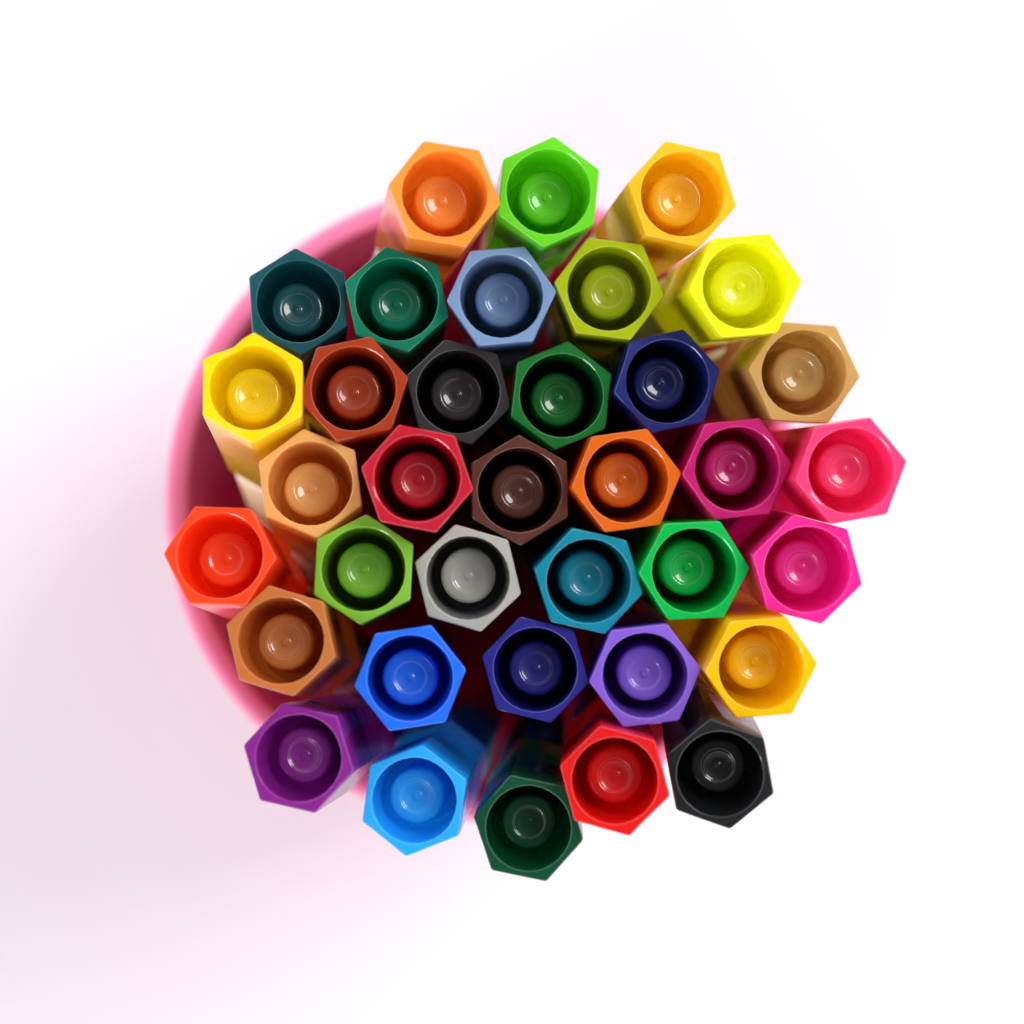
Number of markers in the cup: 36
